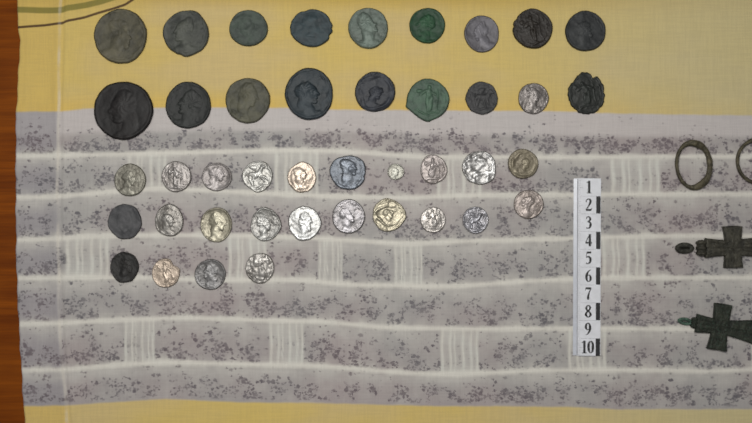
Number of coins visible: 42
